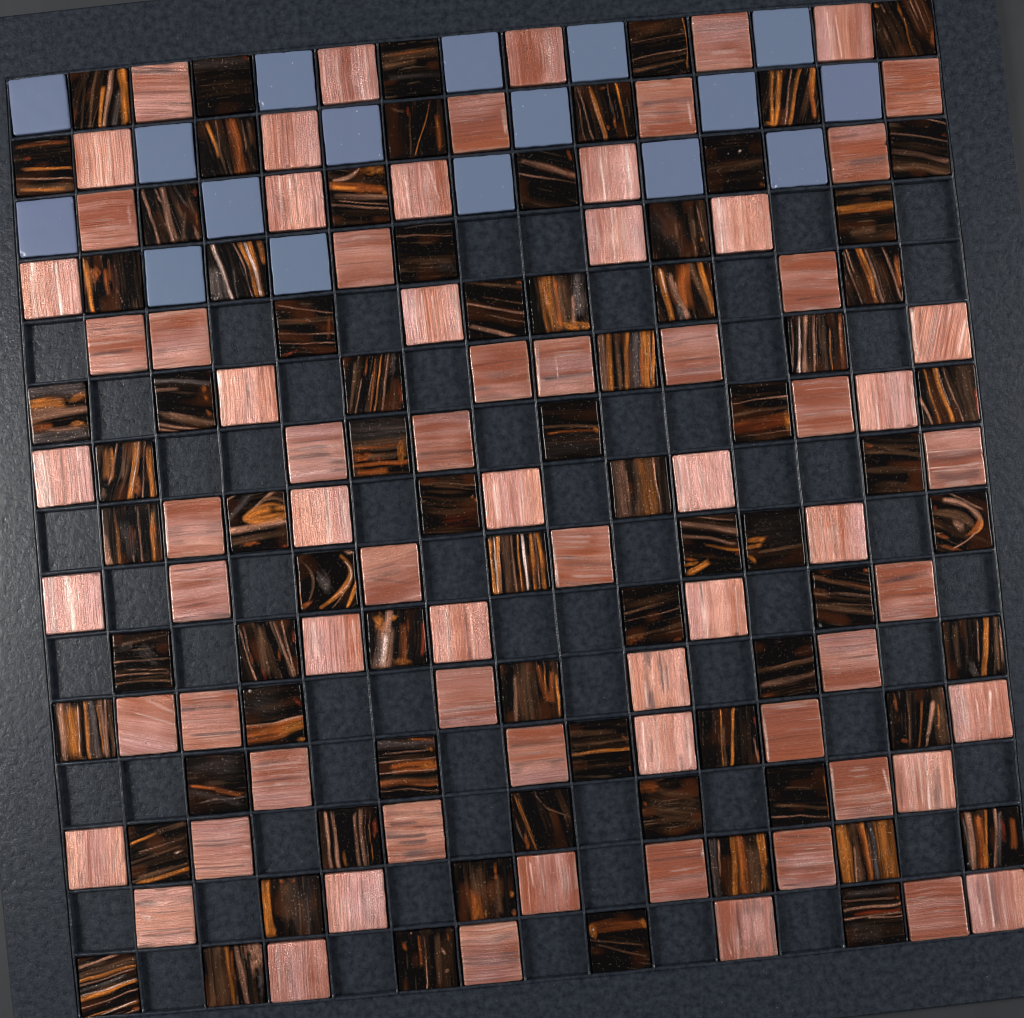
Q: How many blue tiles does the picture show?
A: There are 17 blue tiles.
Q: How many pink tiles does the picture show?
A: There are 72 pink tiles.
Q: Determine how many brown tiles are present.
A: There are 75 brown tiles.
